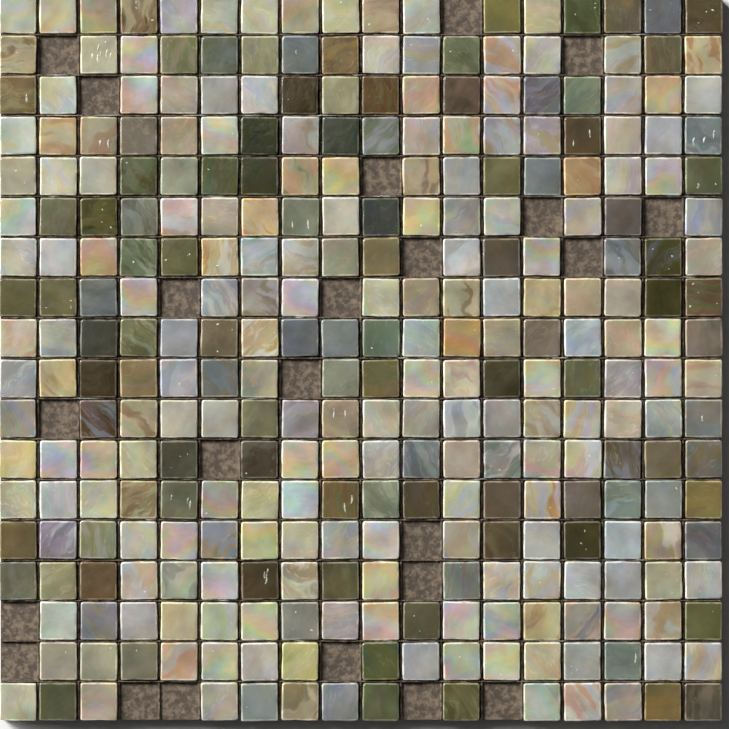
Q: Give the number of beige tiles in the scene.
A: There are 114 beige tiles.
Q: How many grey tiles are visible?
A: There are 94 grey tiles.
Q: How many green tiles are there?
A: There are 61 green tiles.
